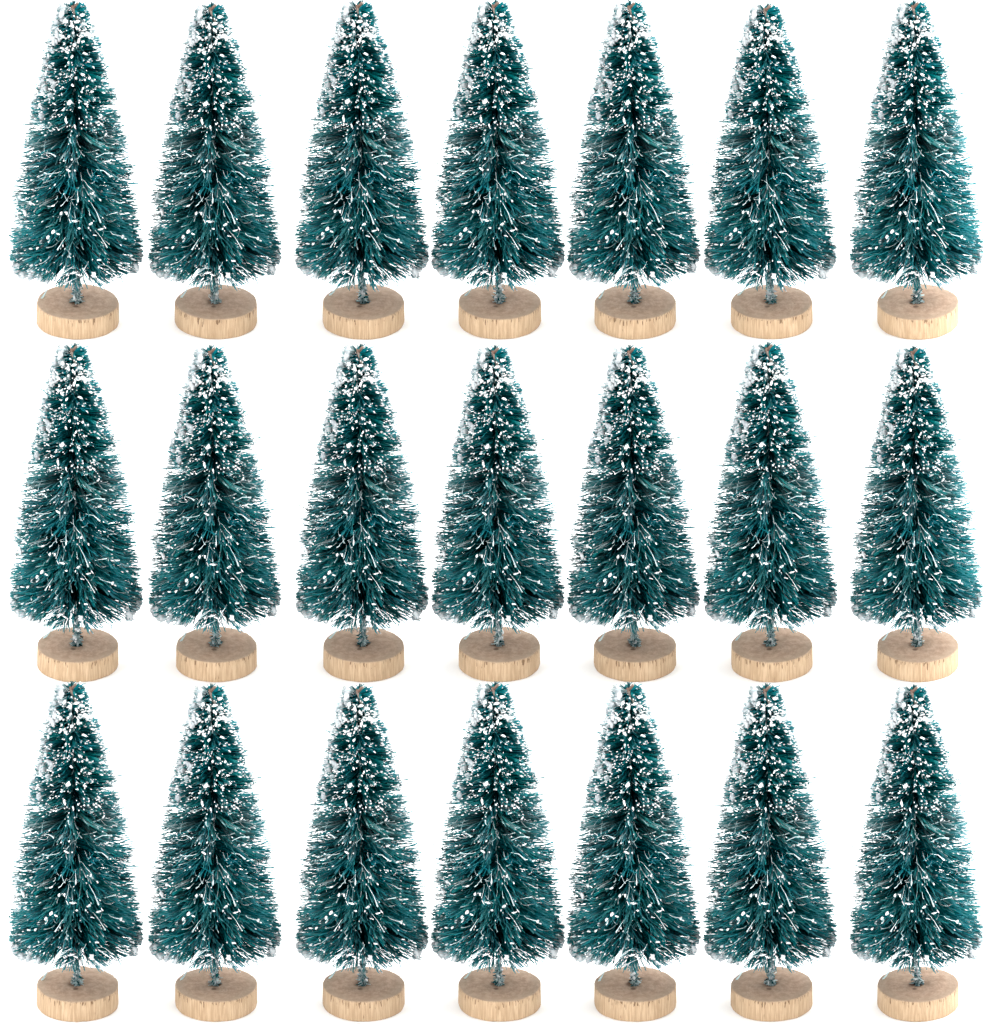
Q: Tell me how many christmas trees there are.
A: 21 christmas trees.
